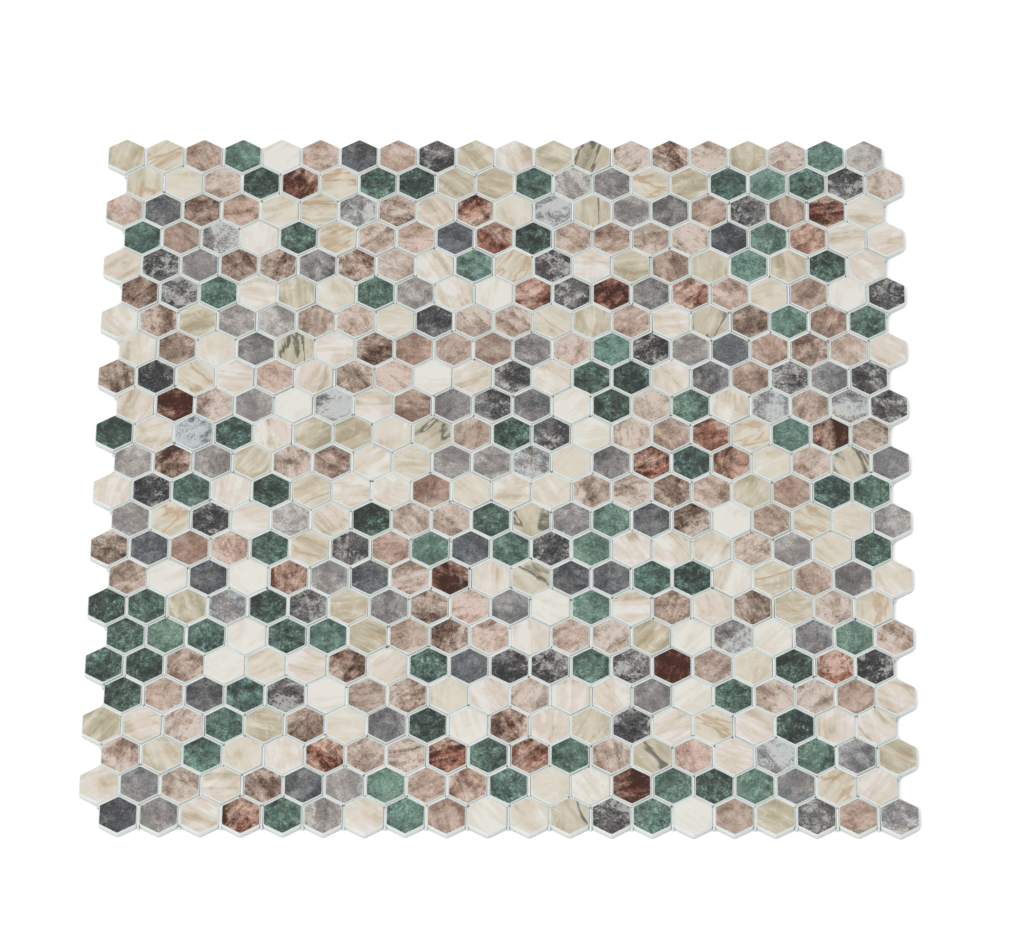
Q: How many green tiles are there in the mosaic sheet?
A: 77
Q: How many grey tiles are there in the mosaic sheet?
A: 101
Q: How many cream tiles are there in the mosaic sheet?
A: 162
